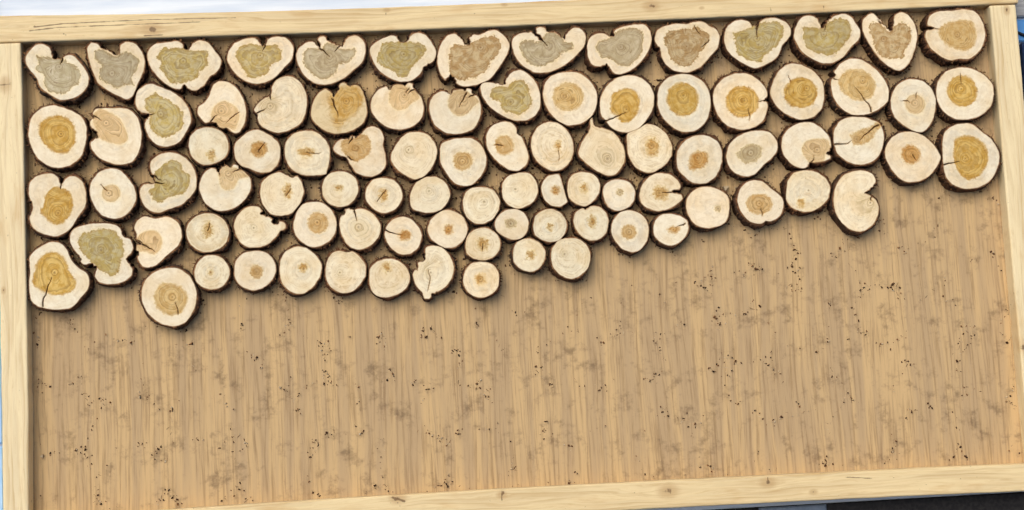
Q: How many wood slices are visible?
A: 90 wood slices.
